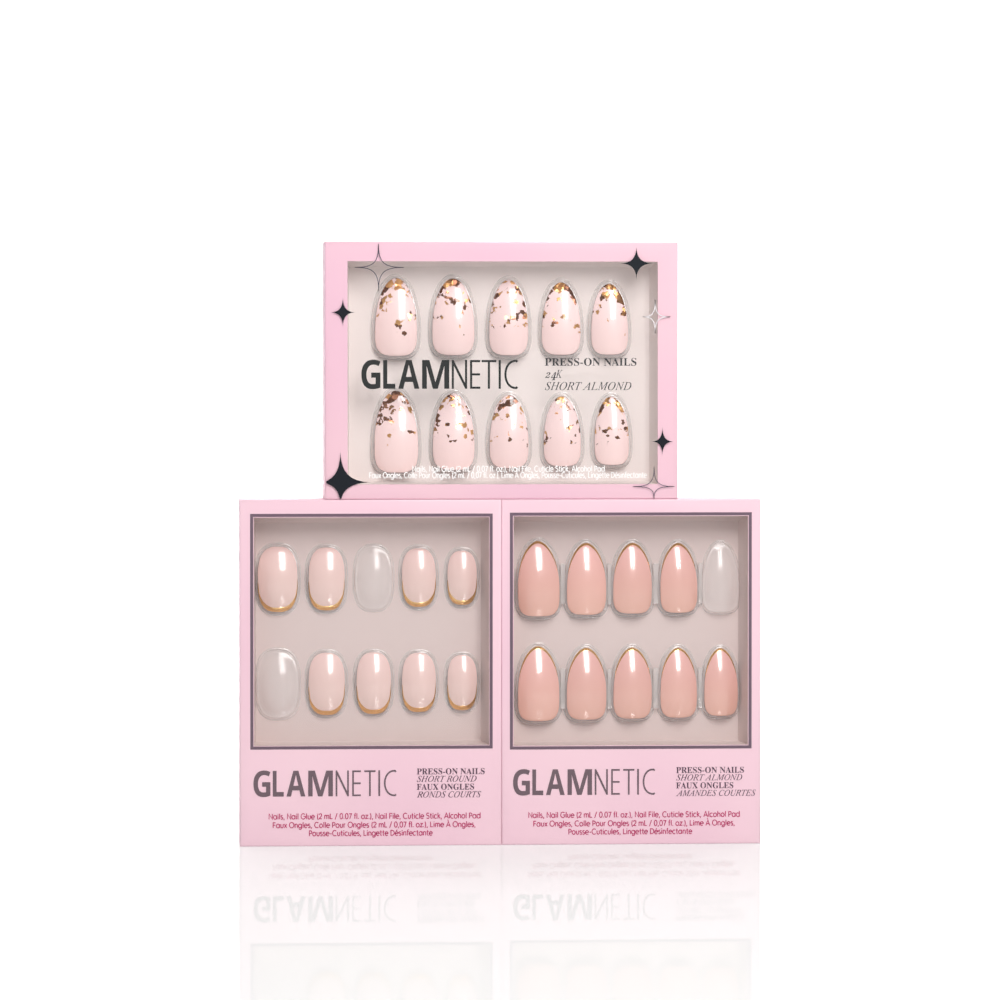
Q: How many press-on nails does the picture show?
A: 27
